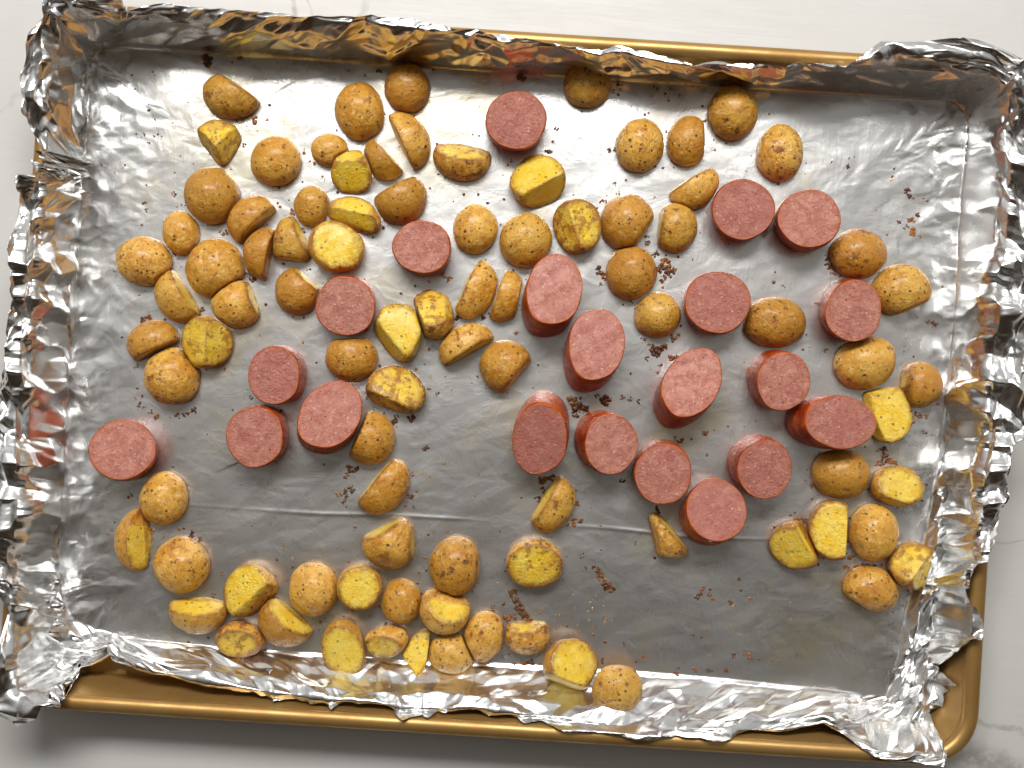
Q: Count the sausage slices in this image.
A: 21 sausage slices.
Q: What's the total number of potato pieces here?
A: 88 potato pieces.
